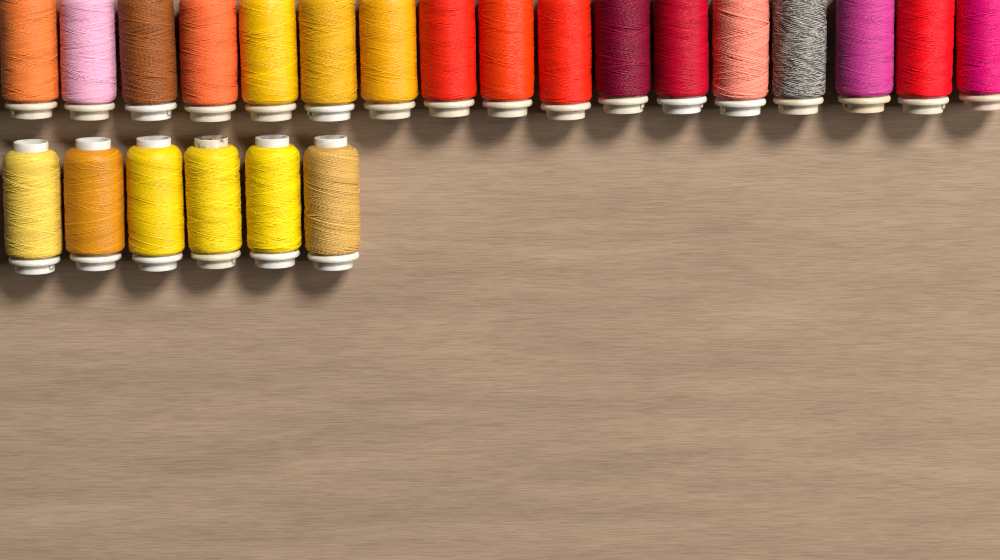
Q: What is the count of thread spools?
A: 23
